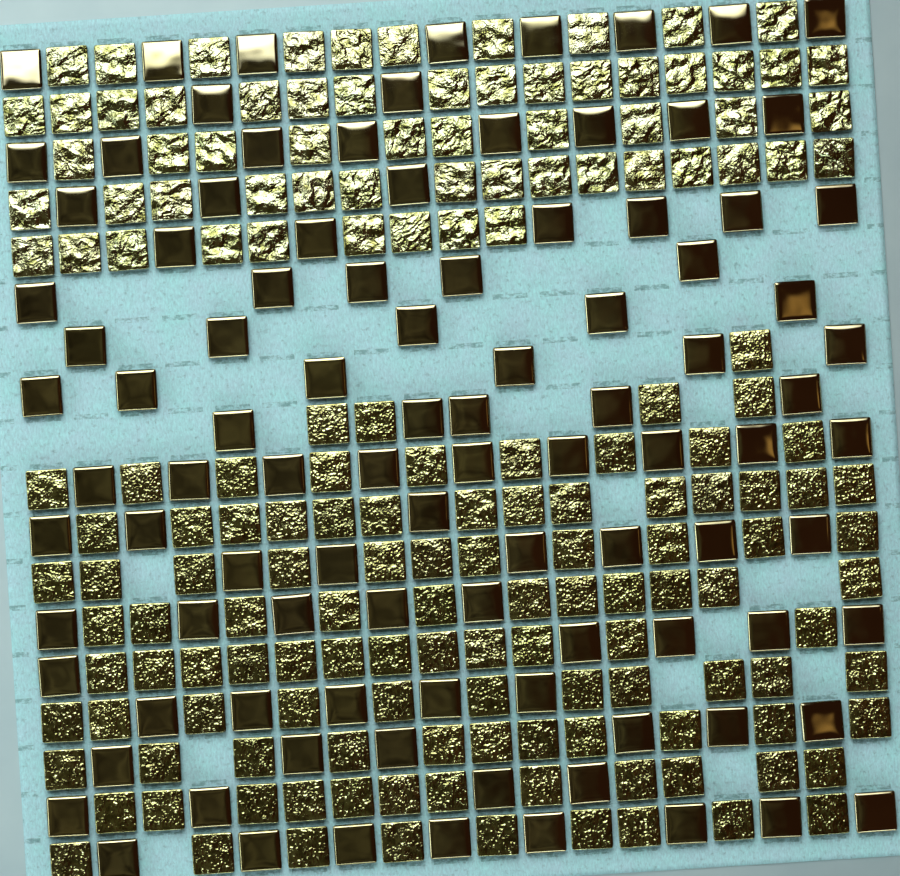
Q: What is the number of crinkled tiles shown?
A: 60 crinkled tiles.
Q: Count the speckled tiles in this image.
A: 105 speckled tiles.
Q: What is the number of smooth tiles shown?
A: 99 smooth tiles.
